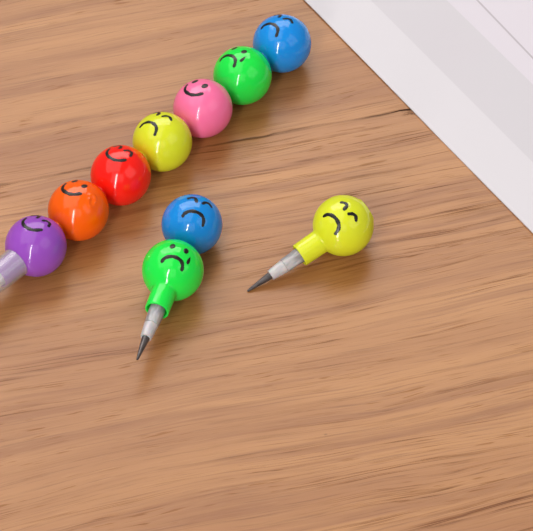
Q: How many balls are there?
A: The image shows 10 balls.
